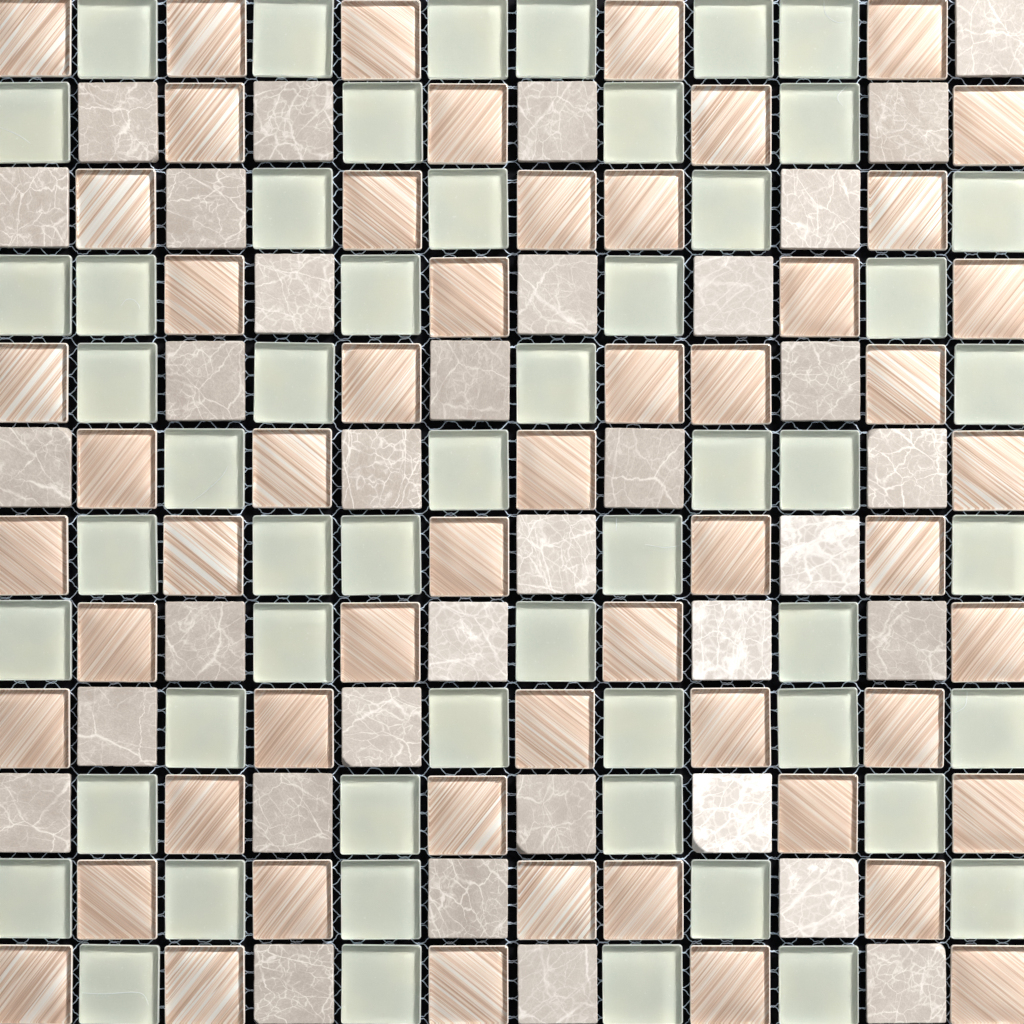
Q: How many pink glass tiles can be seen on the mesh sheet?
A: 55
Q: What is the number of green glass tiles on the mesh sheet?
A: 54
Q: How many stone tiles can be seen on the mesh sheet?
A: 35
